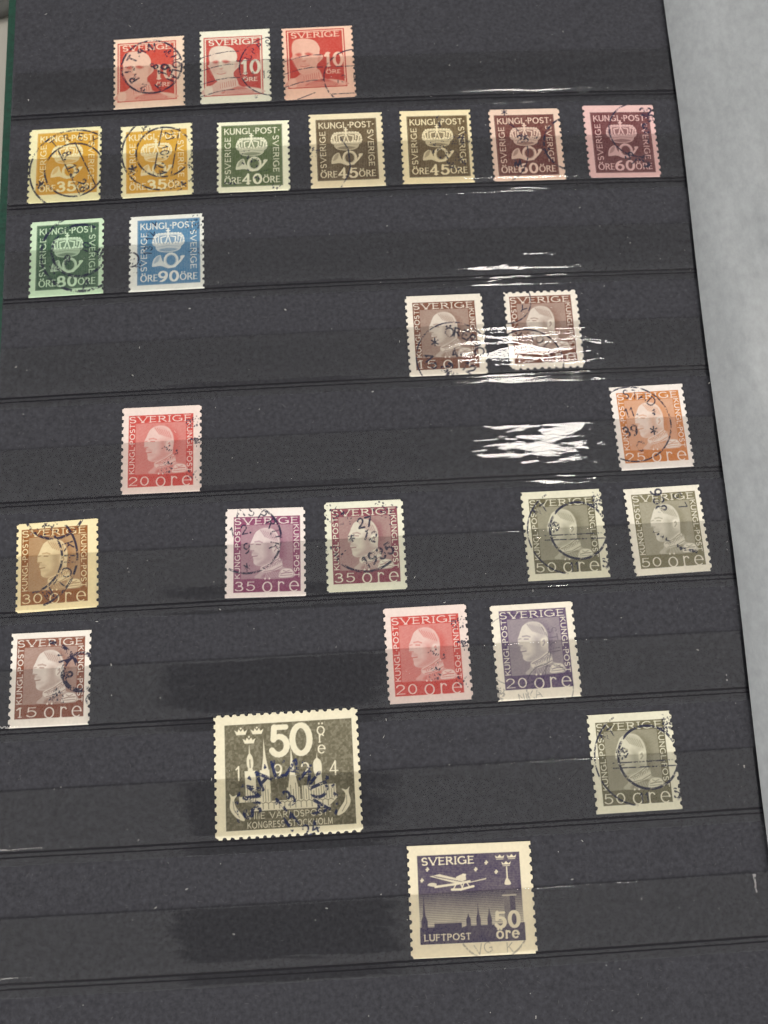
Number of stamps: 27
